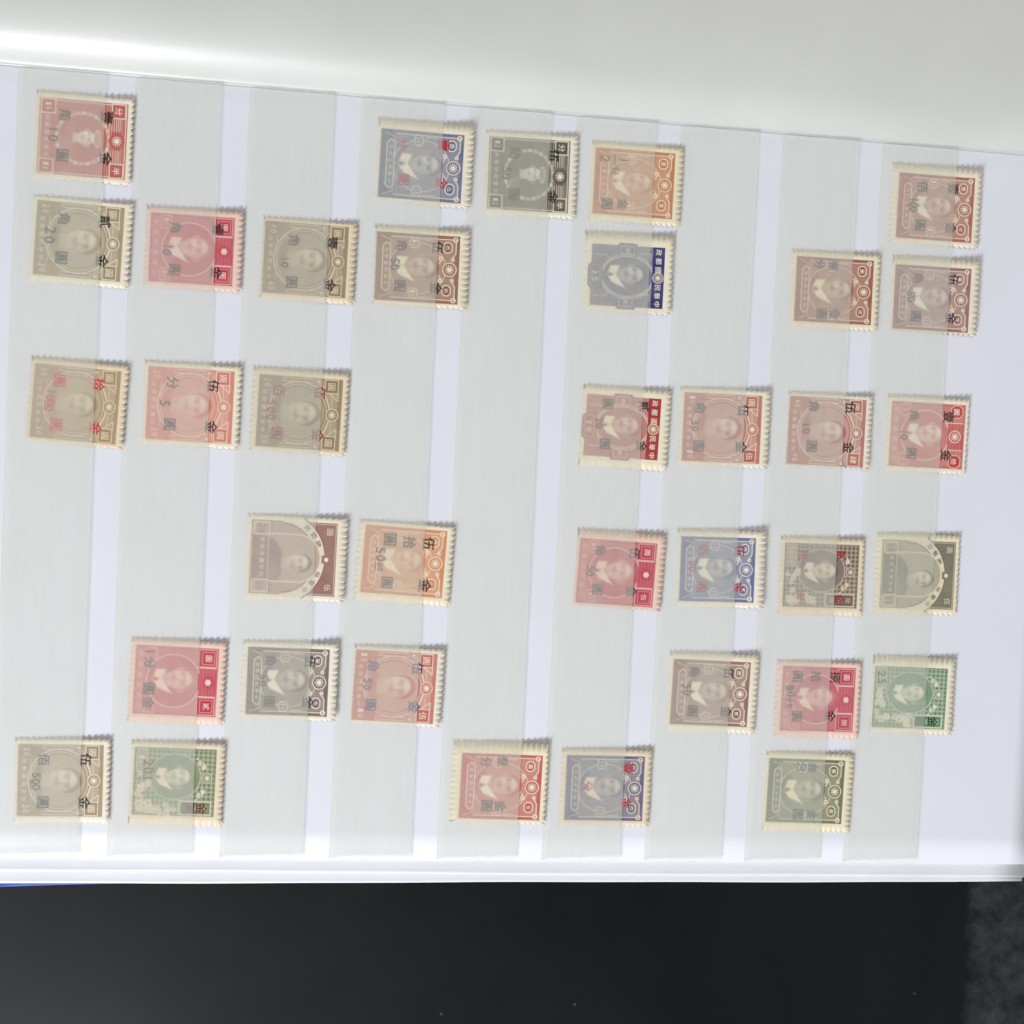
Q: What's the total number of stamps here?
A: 36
